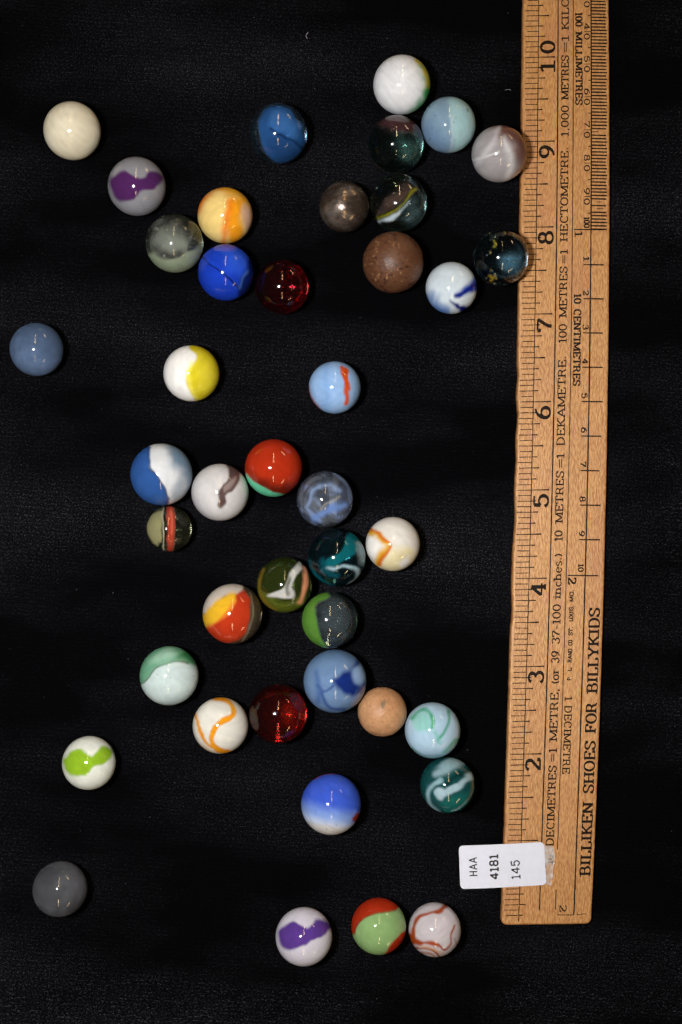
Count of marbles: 42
